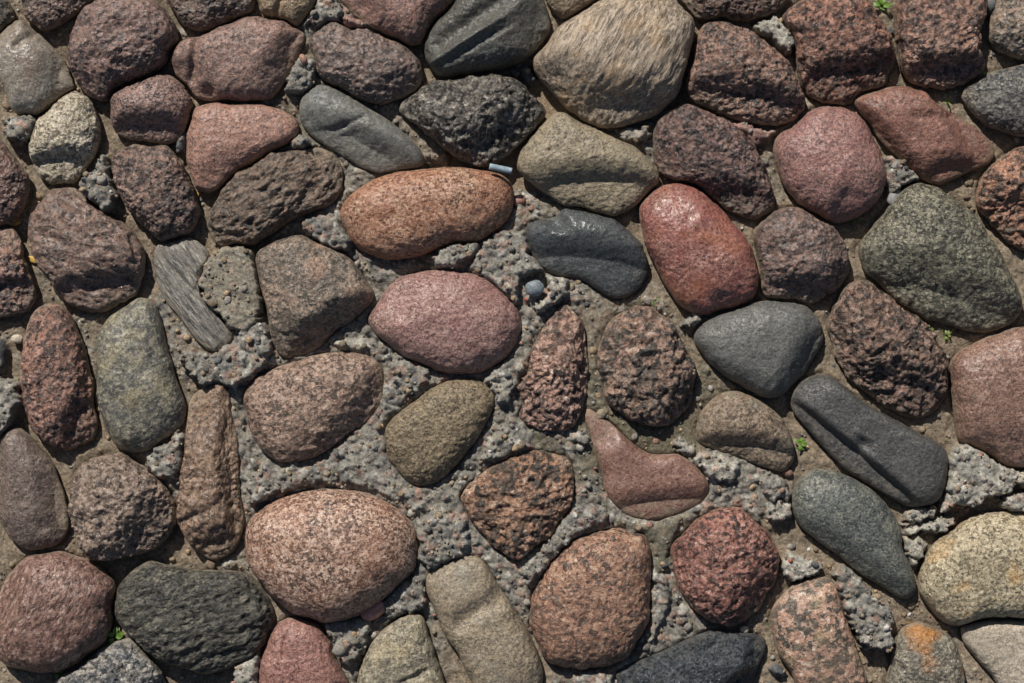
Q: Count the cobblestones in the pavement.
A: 72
